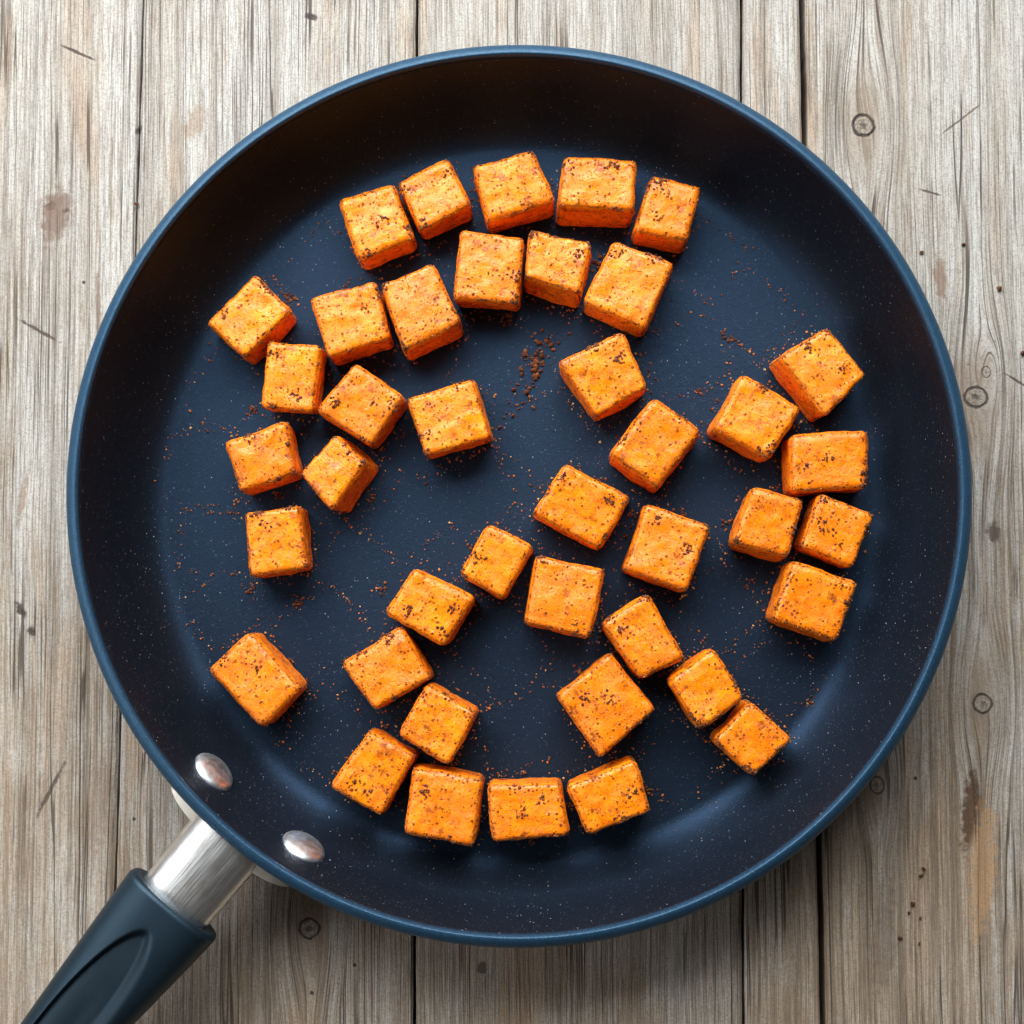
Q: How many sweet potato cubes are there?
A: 41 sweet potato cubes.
